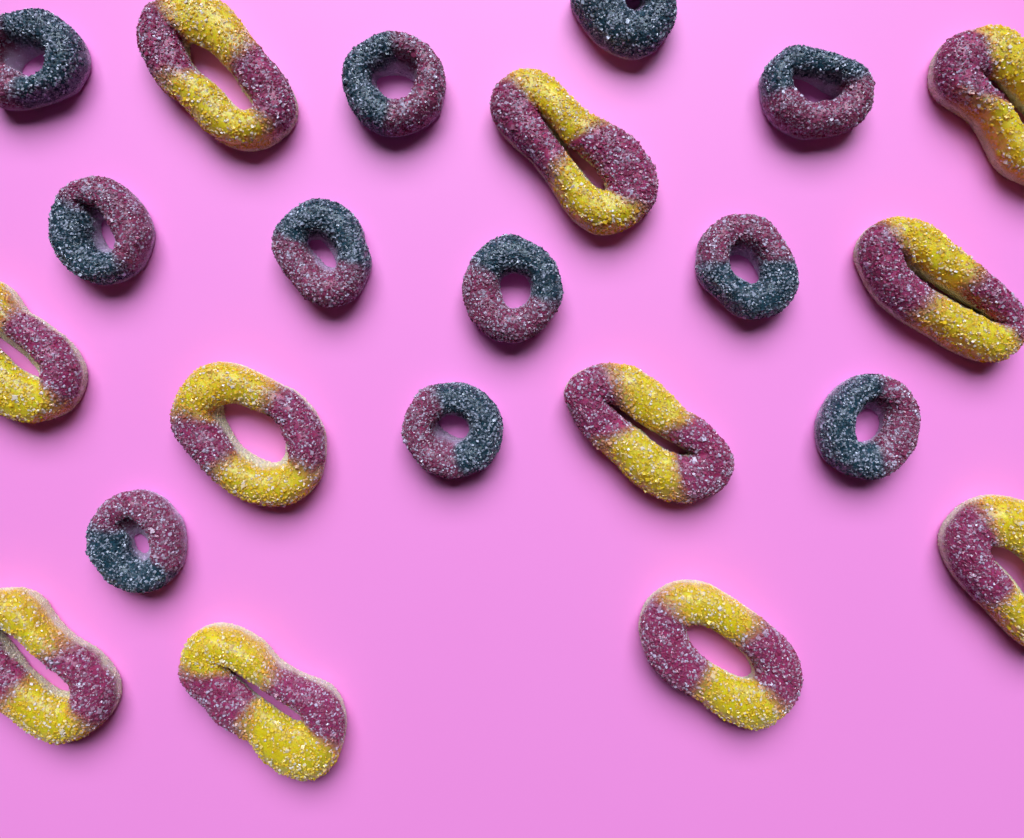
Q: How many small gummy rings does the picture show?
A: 11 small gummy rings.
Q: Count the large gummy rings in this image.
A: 11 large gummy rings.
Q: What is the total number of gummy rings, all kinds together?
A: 22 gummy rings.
